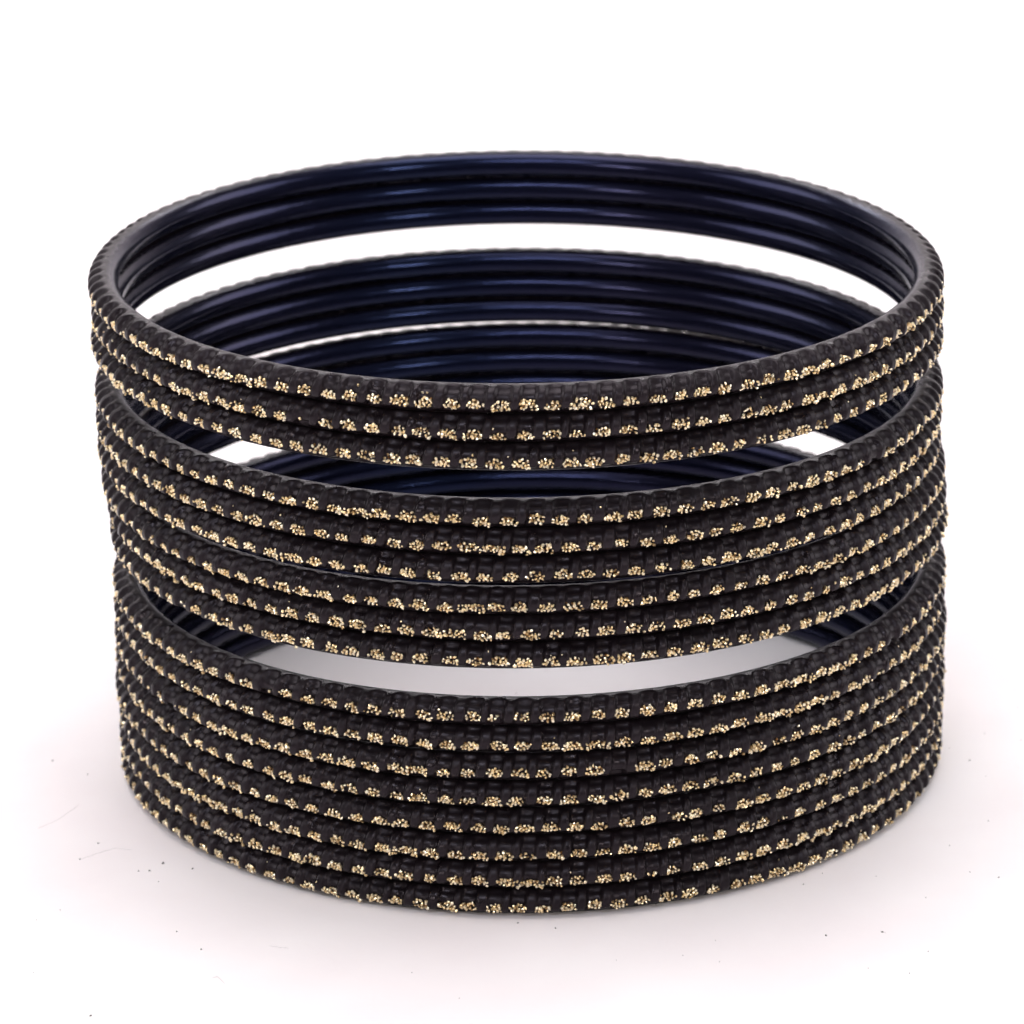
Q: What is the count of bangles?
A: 17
